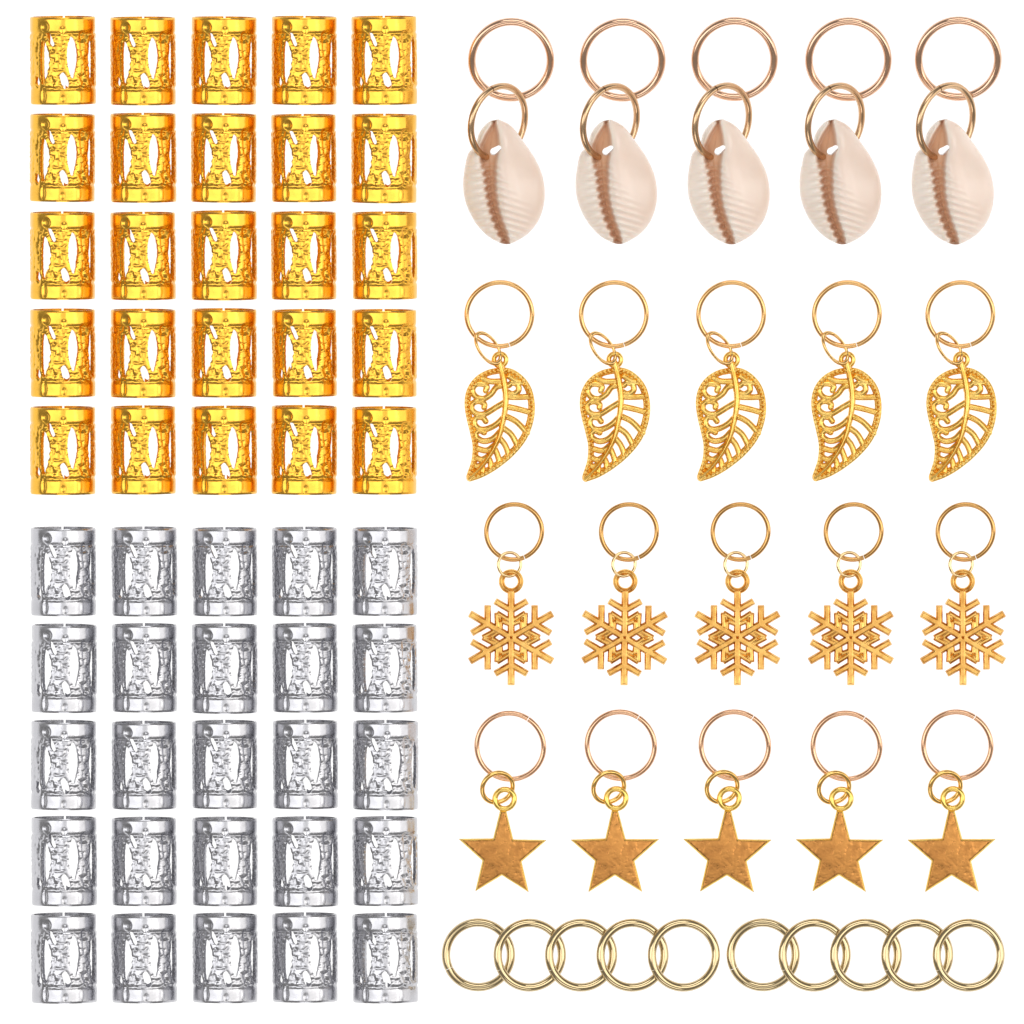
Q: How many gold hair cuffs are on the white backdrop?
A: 25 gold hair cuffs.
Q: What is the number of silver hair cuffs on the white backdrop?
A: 25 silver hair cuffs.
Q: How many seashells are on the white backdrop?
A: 5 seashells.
